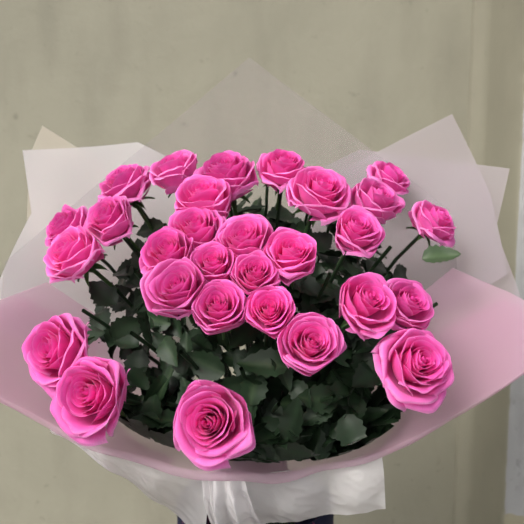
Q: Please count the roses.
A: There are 29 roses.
